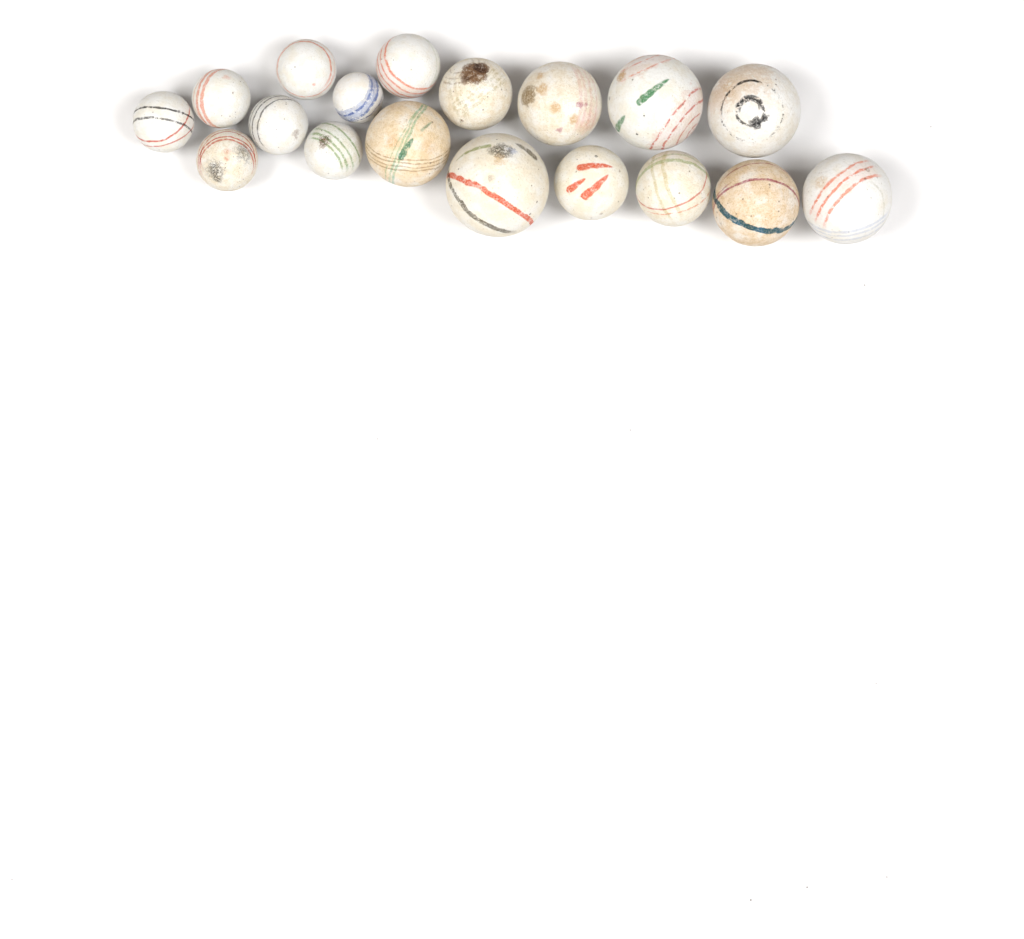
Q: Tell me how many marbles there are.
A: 18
